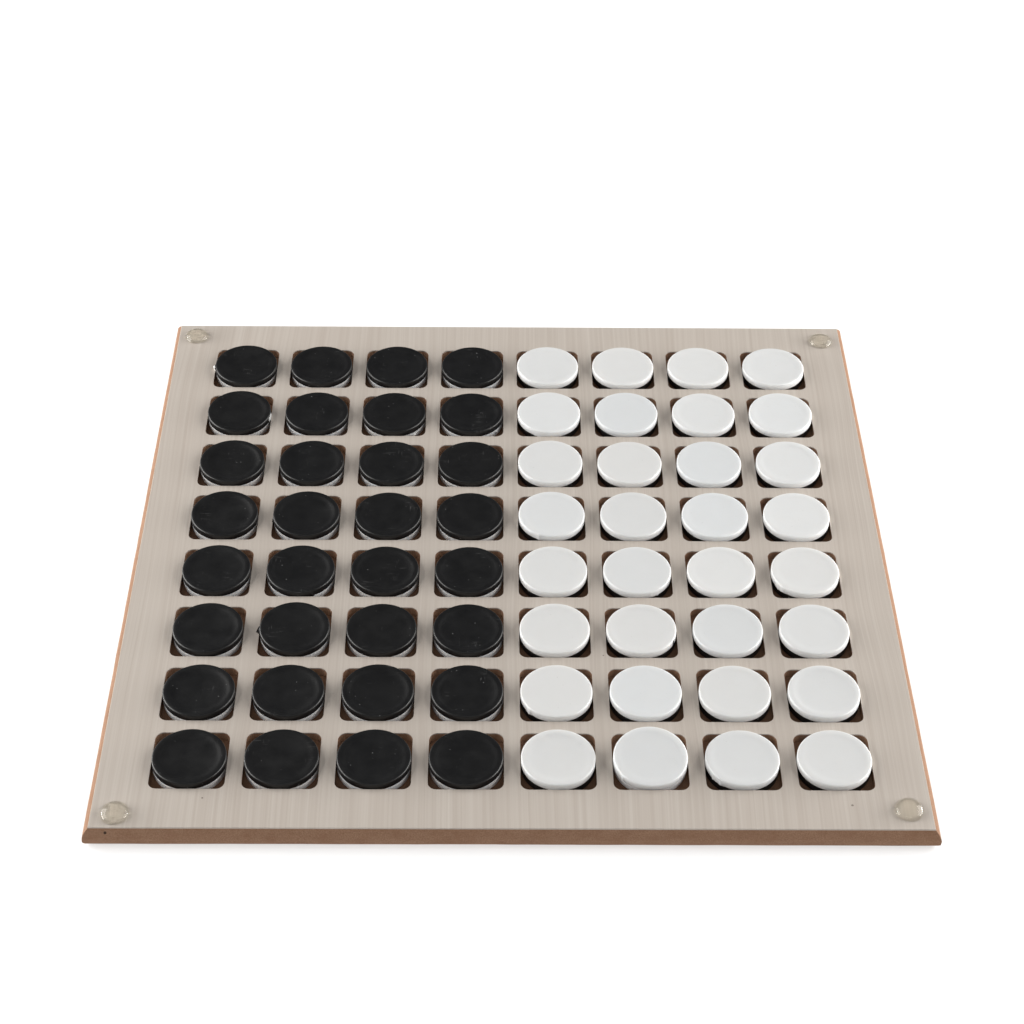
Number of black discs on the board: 32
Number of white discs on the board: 32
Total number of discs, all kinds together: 64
